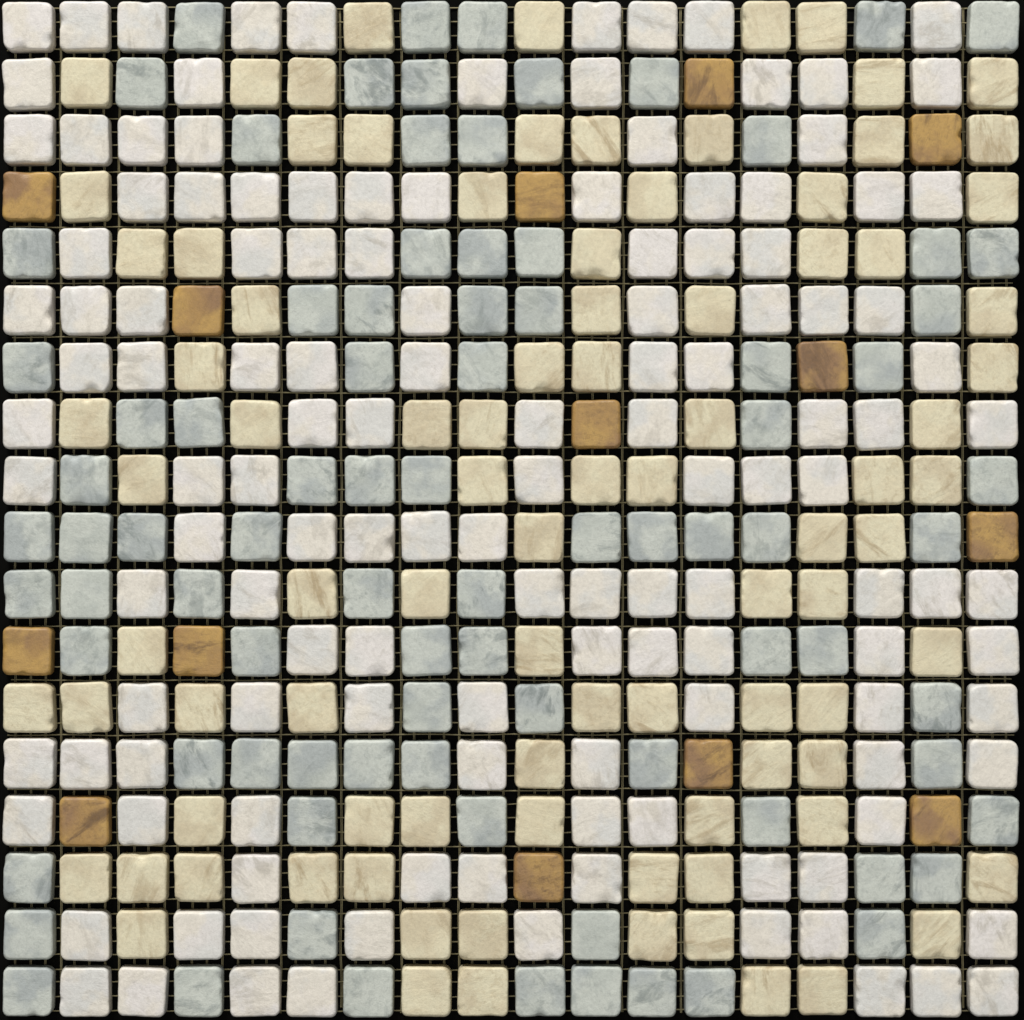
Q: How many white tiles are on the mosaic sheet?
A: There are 133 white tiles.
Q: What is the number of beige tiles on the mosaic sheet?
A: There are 91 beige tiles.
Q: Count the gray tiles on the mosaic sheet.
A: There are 86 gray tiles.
